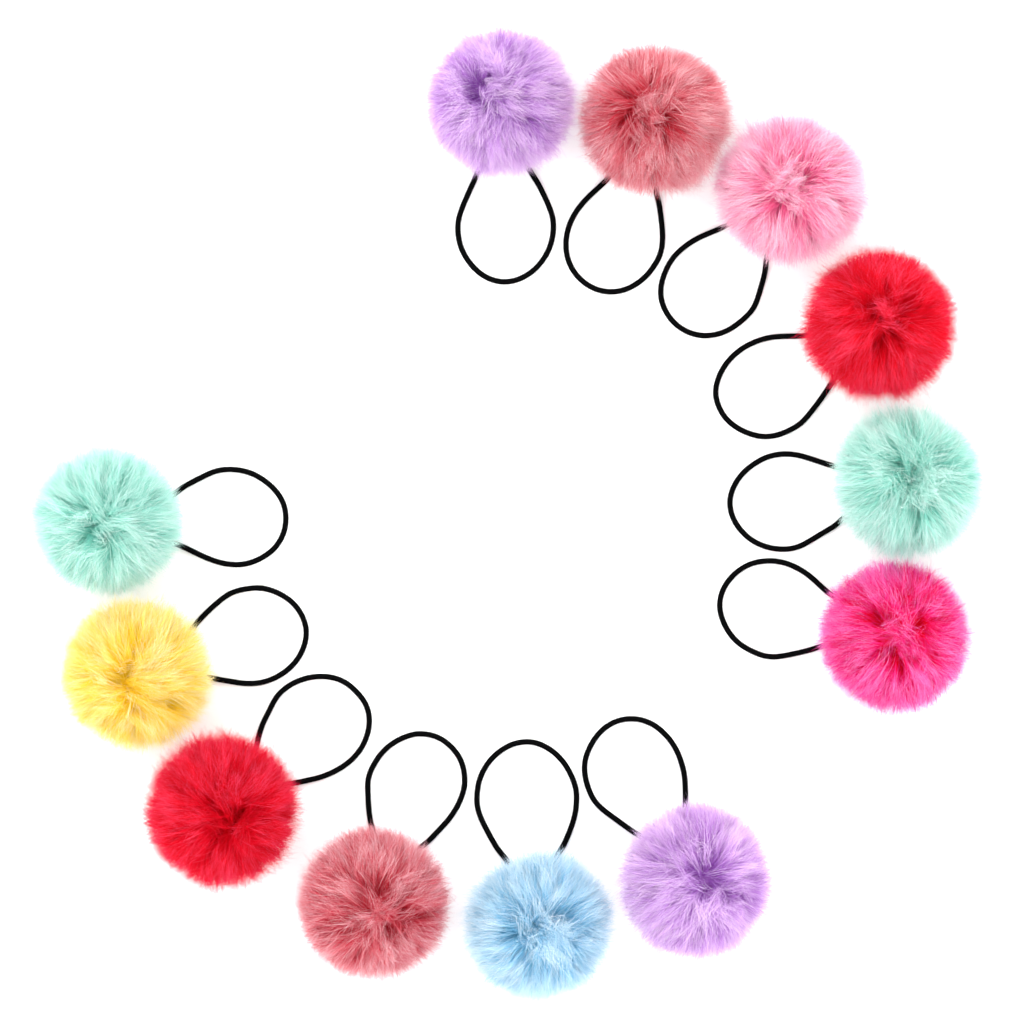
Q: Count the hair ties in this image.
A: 12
